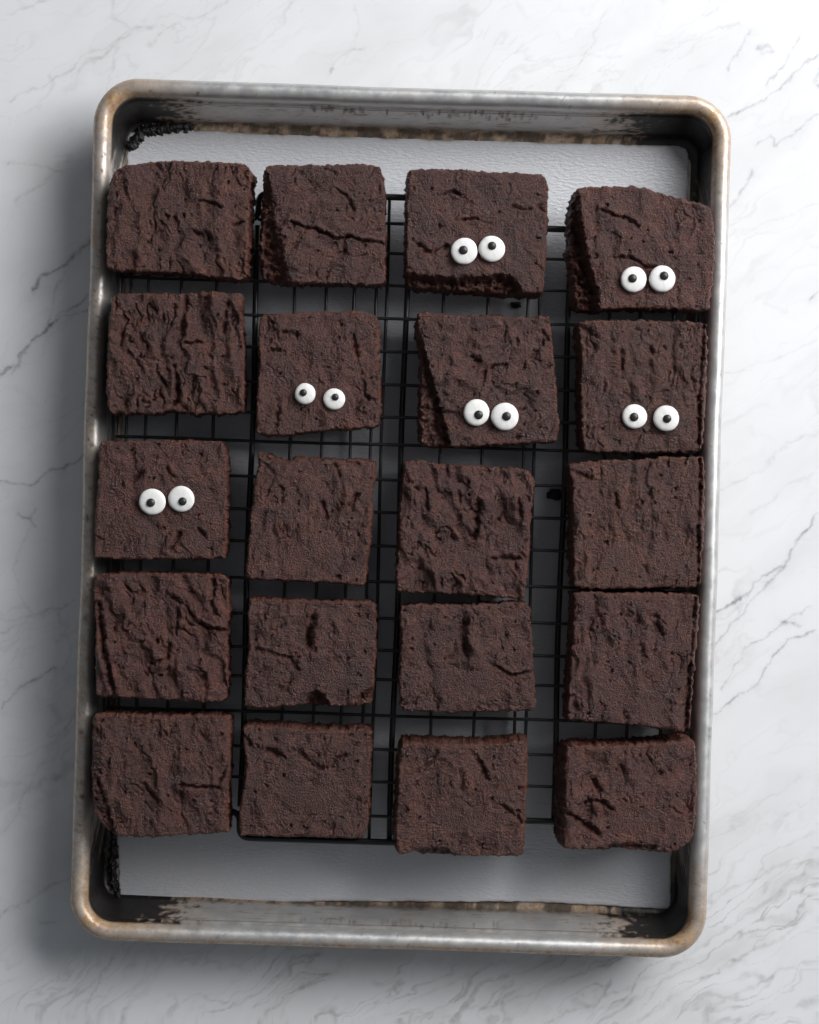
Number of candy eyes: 12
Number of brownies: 20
